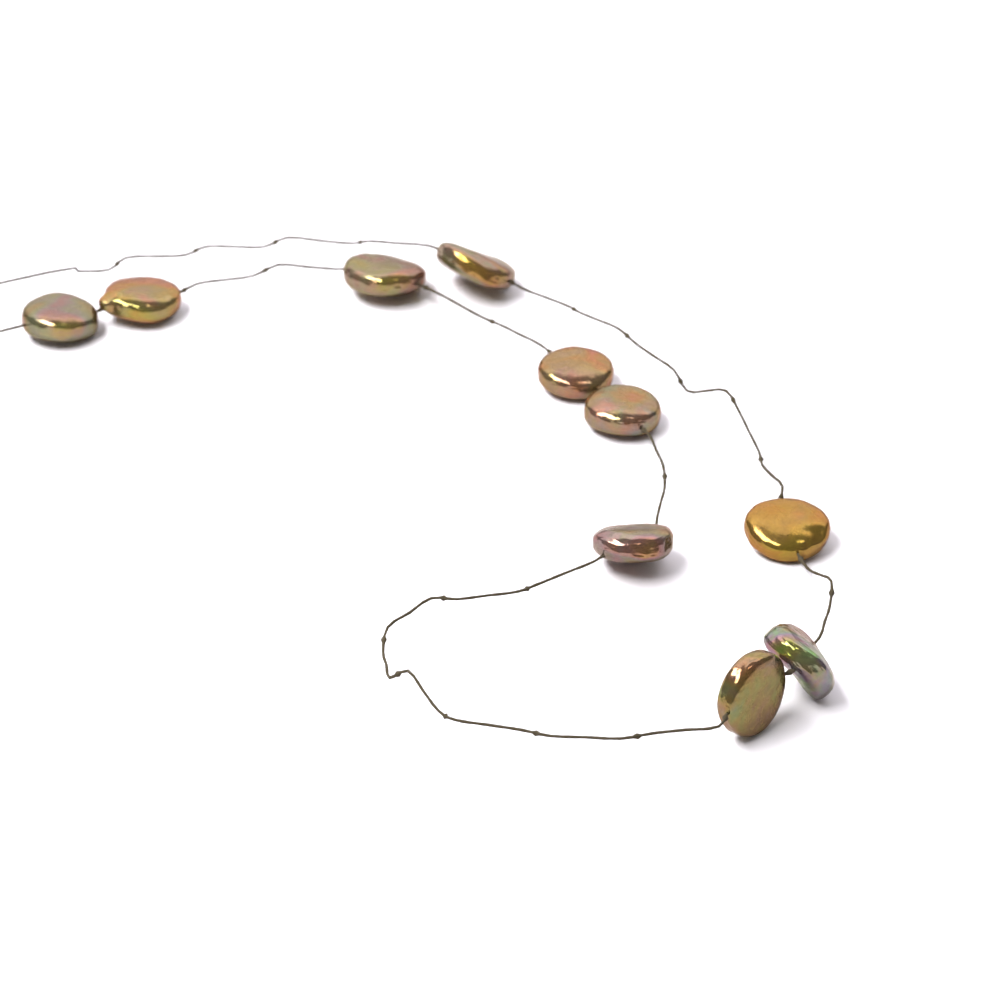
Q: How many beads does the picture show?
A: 10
